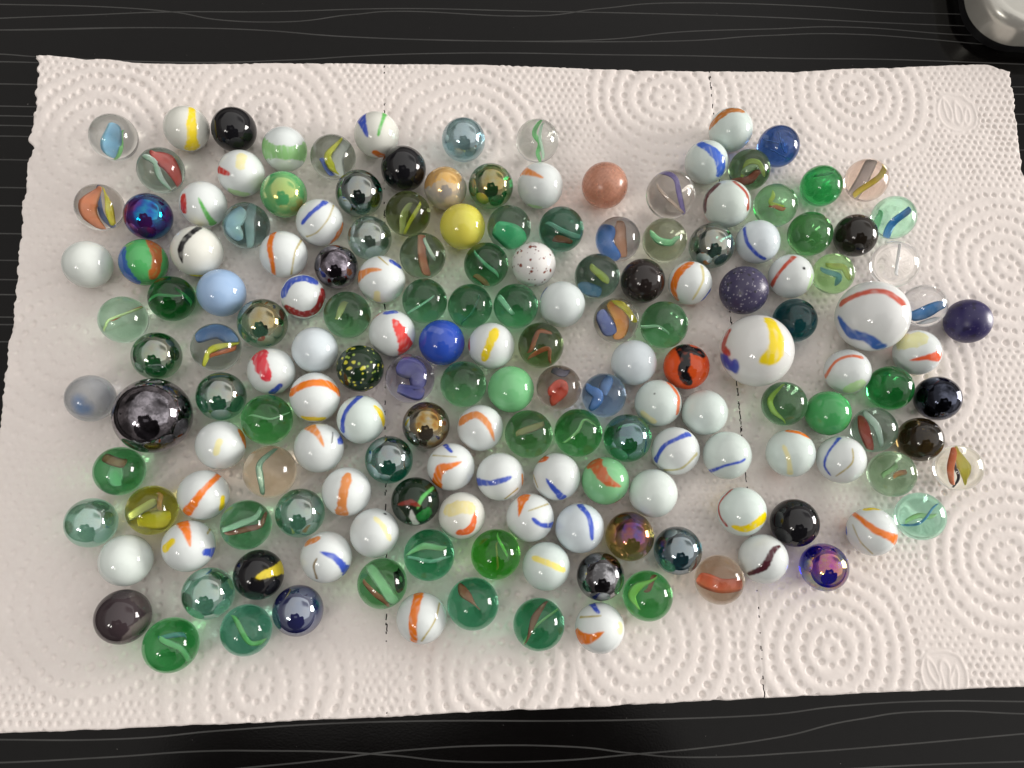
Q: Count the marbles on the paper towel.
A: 168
